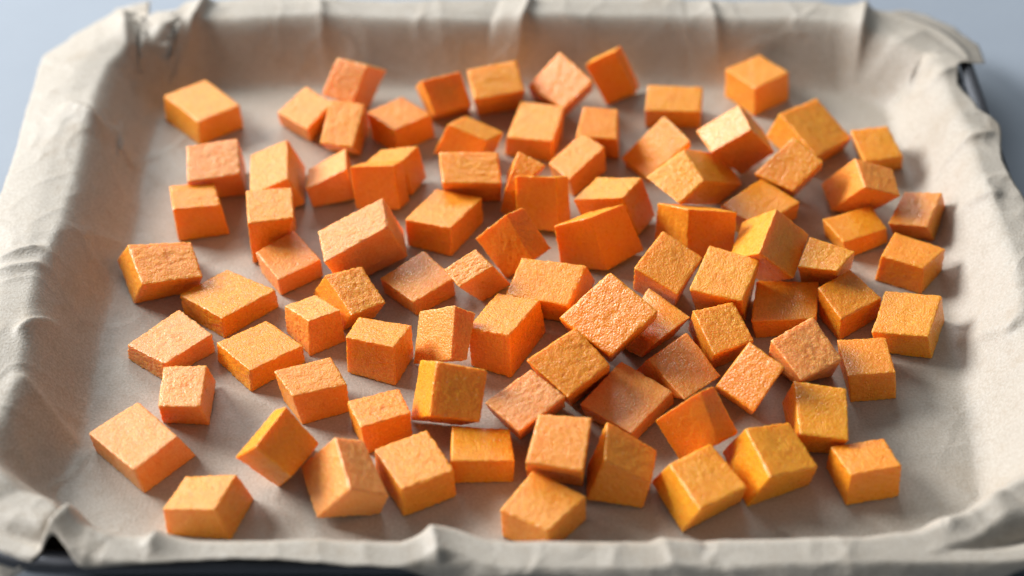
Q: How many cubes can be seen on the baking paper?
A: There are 90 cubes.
